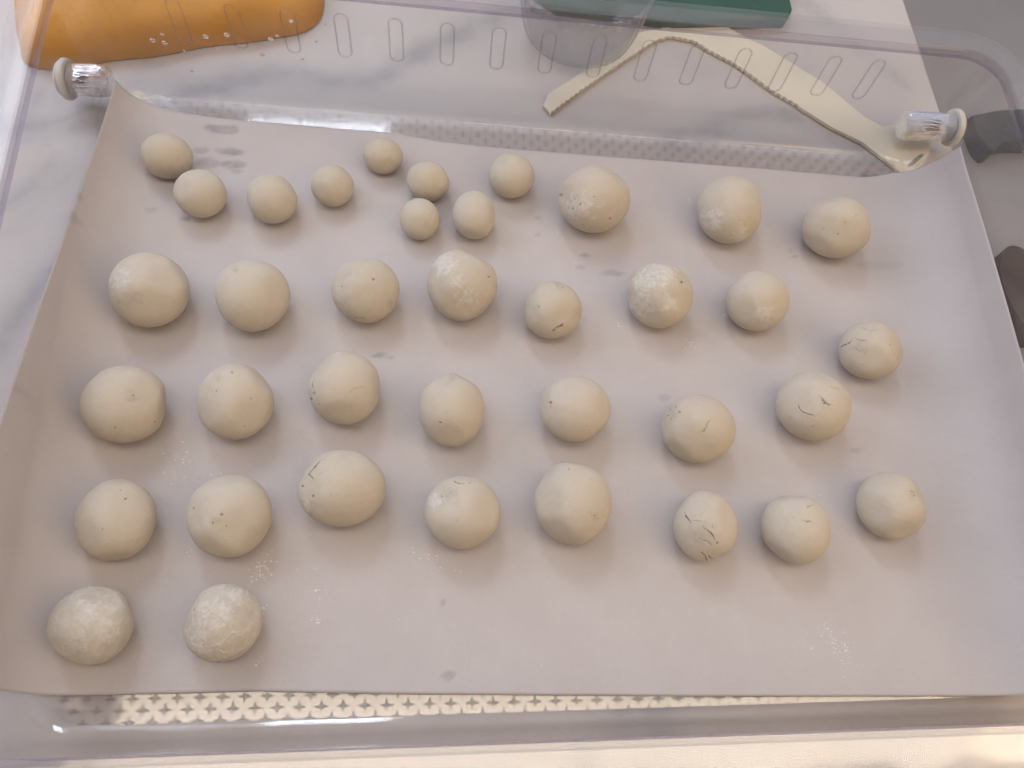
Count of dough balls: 37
